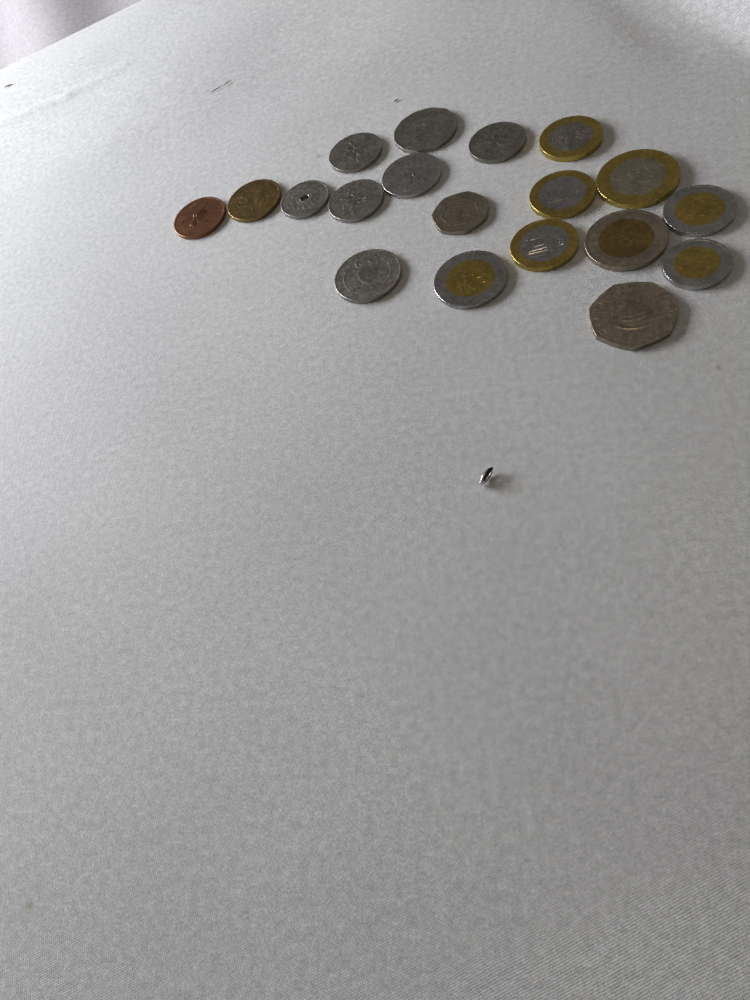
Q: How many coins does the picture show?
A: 19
